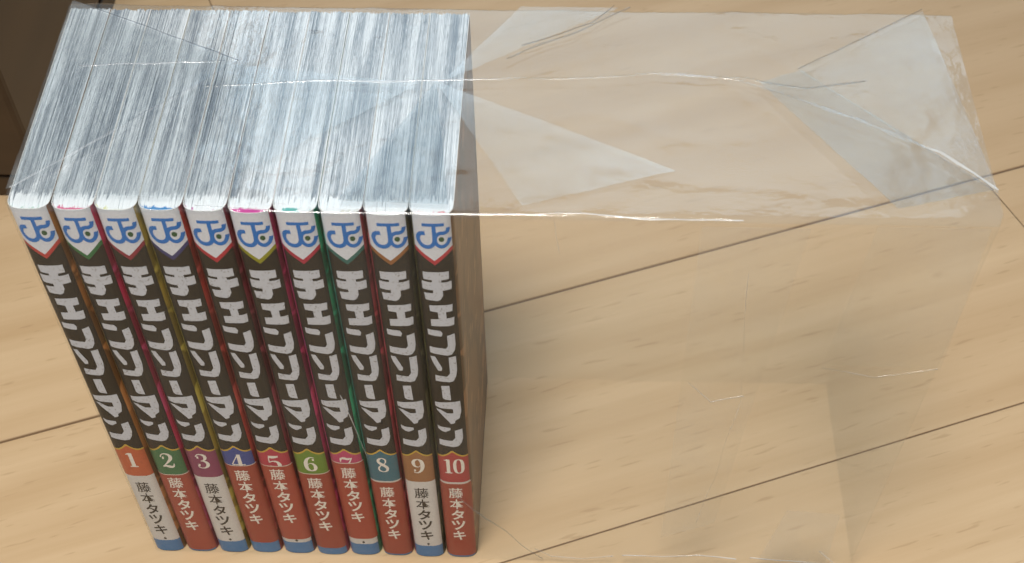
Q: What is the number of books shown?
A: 10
